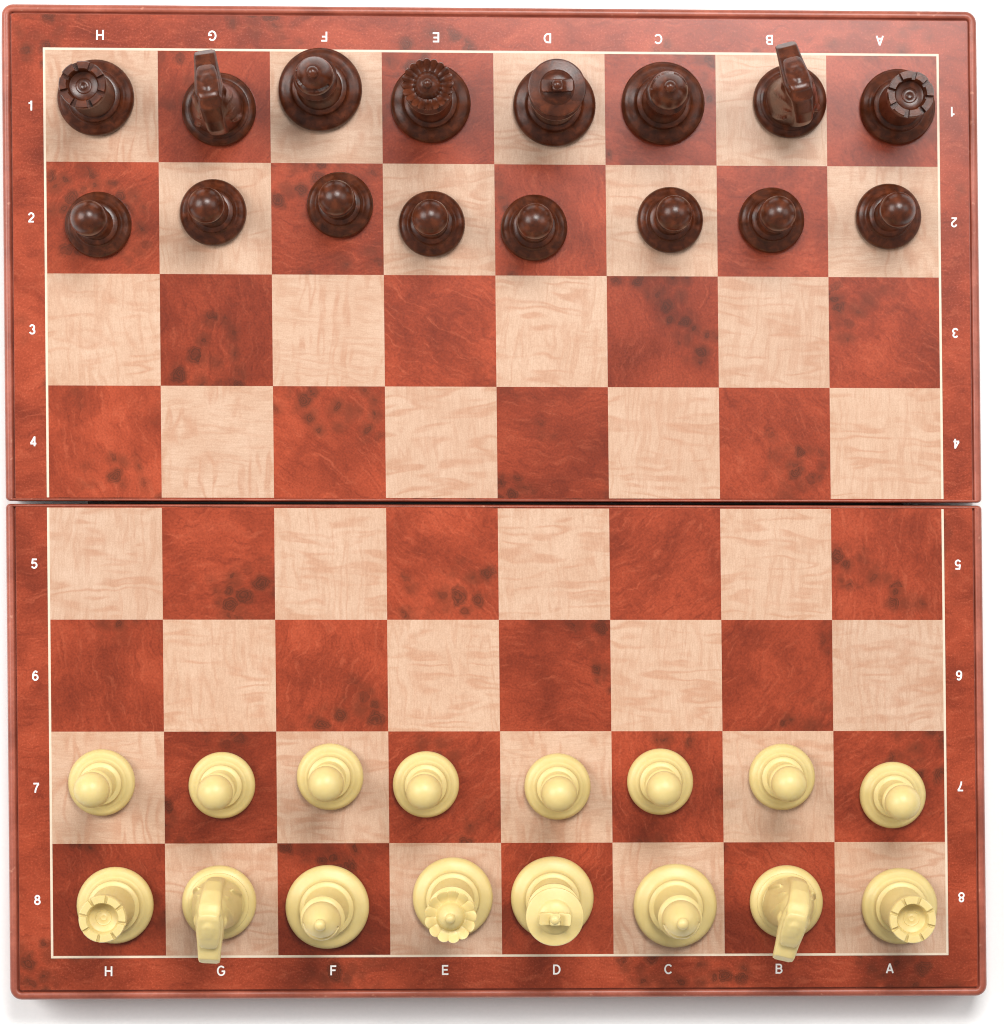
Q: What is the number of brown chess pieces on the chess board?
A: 16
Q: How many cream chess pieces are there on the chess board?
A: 16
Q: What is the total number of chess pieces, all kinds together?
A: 32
